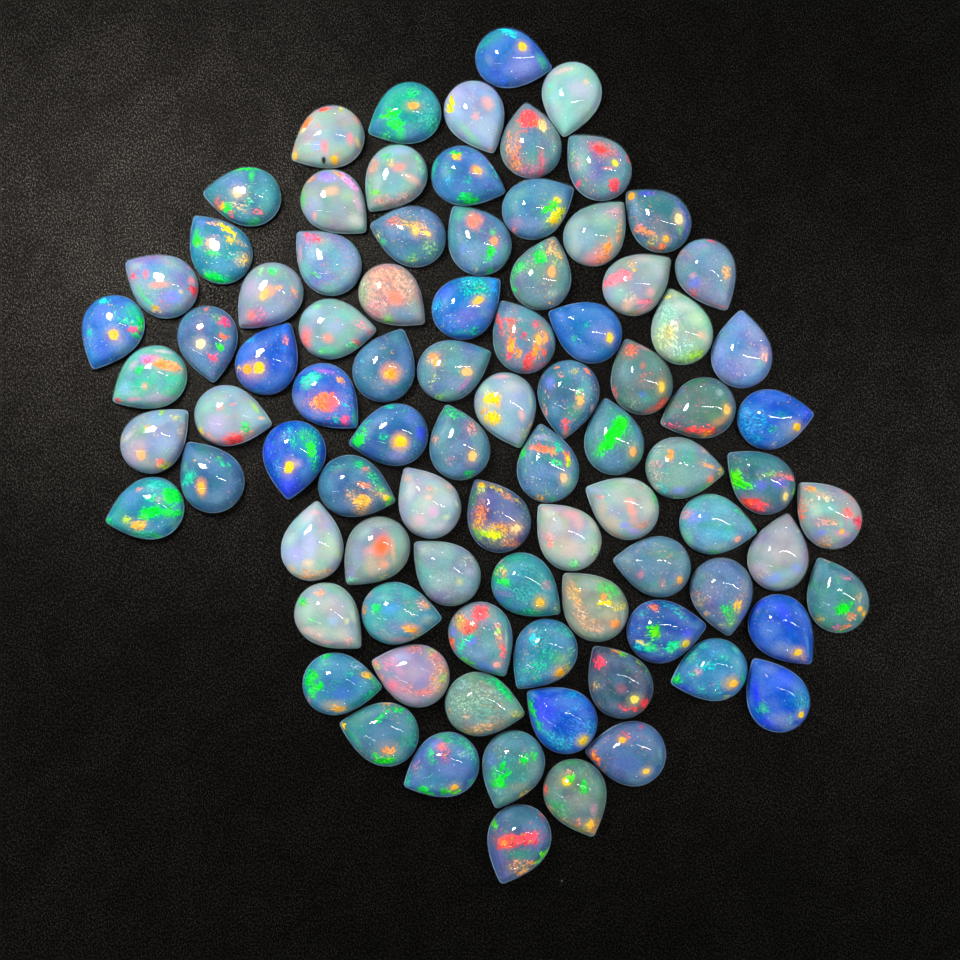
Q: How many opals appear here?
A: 88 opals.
